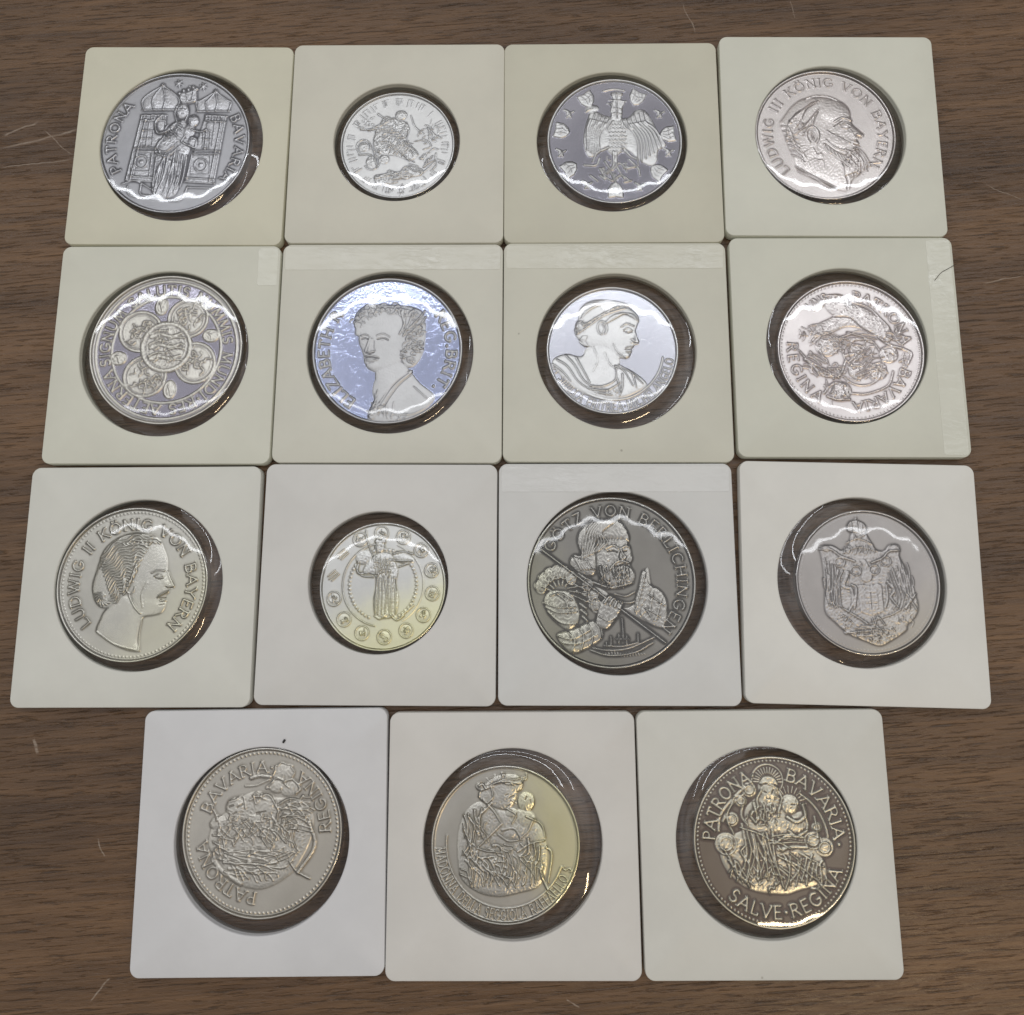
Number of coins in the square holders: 15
